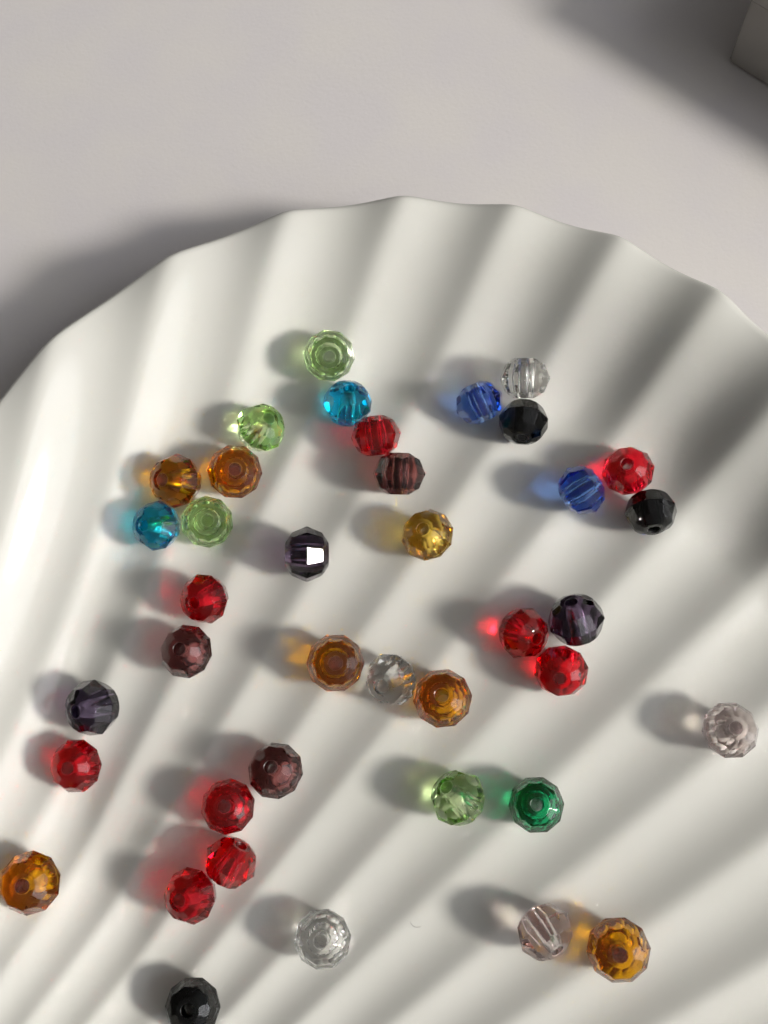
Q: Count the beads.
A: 39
